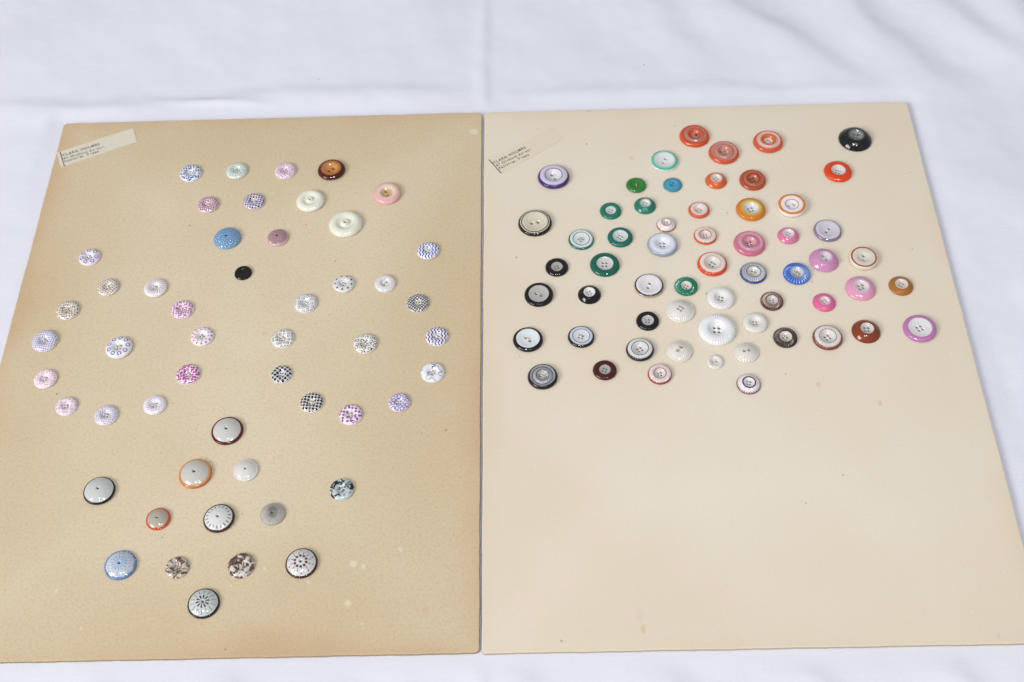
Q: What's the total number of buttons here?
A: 110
